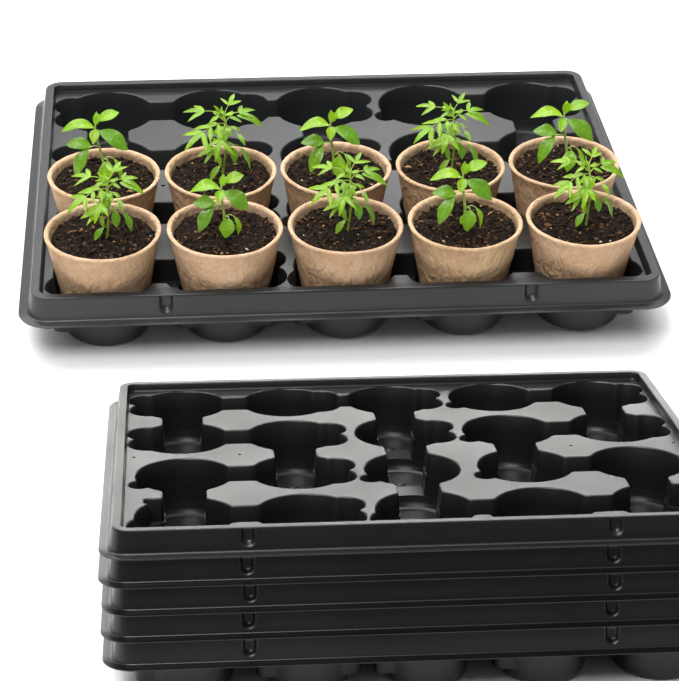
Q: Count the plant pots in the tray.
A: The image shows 10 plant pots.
